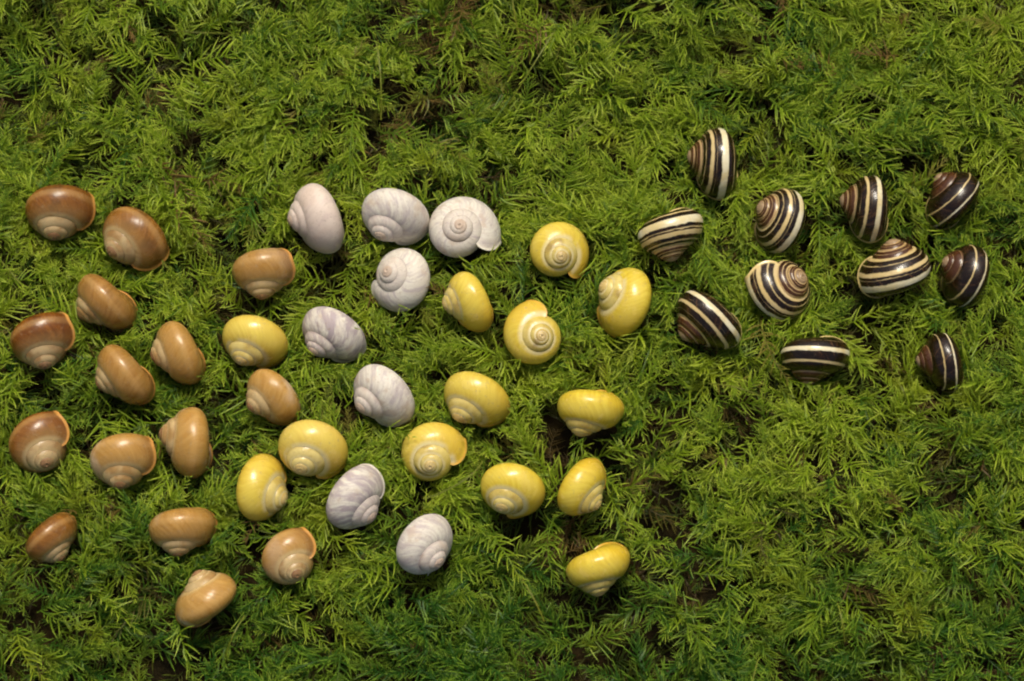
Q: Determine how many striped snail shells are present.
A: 11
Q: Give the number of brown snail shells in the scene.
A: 15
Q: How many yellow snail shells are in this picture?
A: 13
